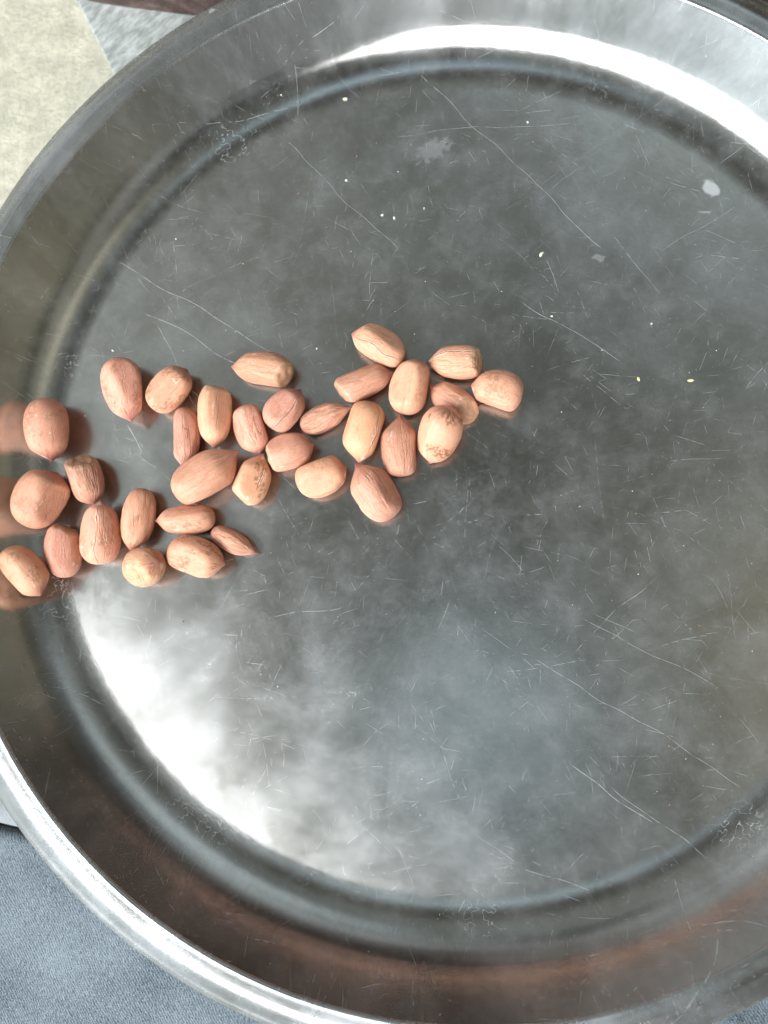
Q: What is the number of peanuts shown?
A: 33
